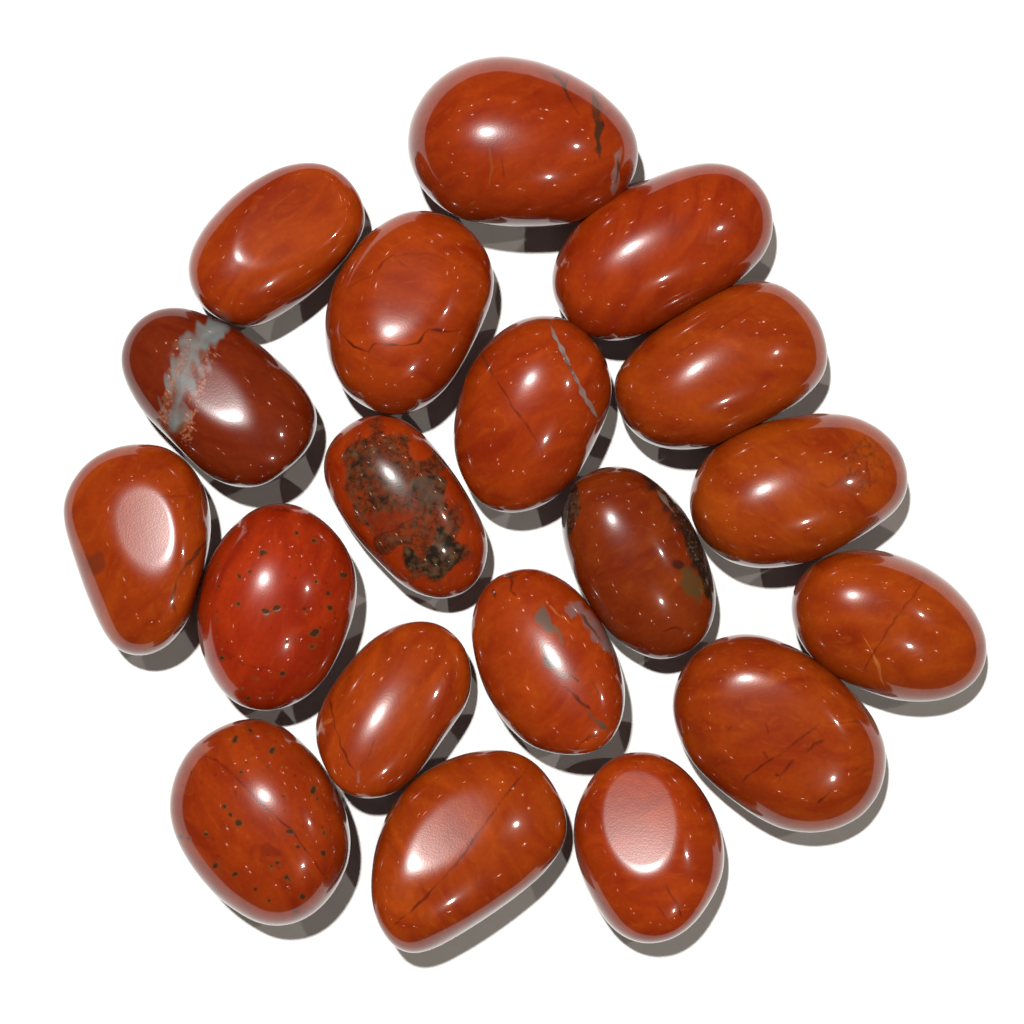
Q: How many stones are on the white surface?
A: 19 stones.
